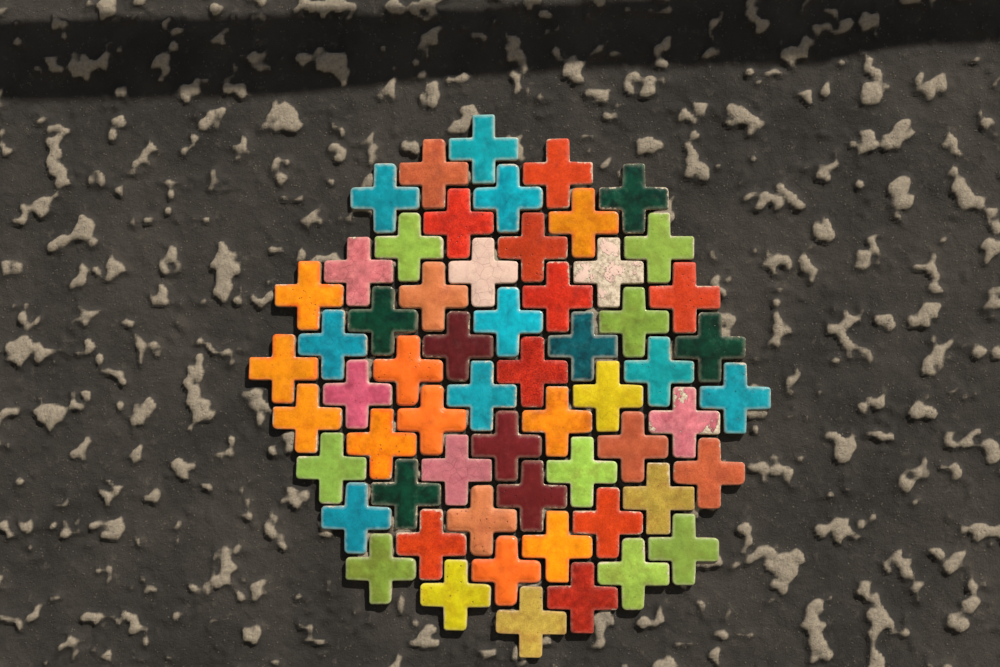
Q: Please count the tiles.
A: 59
